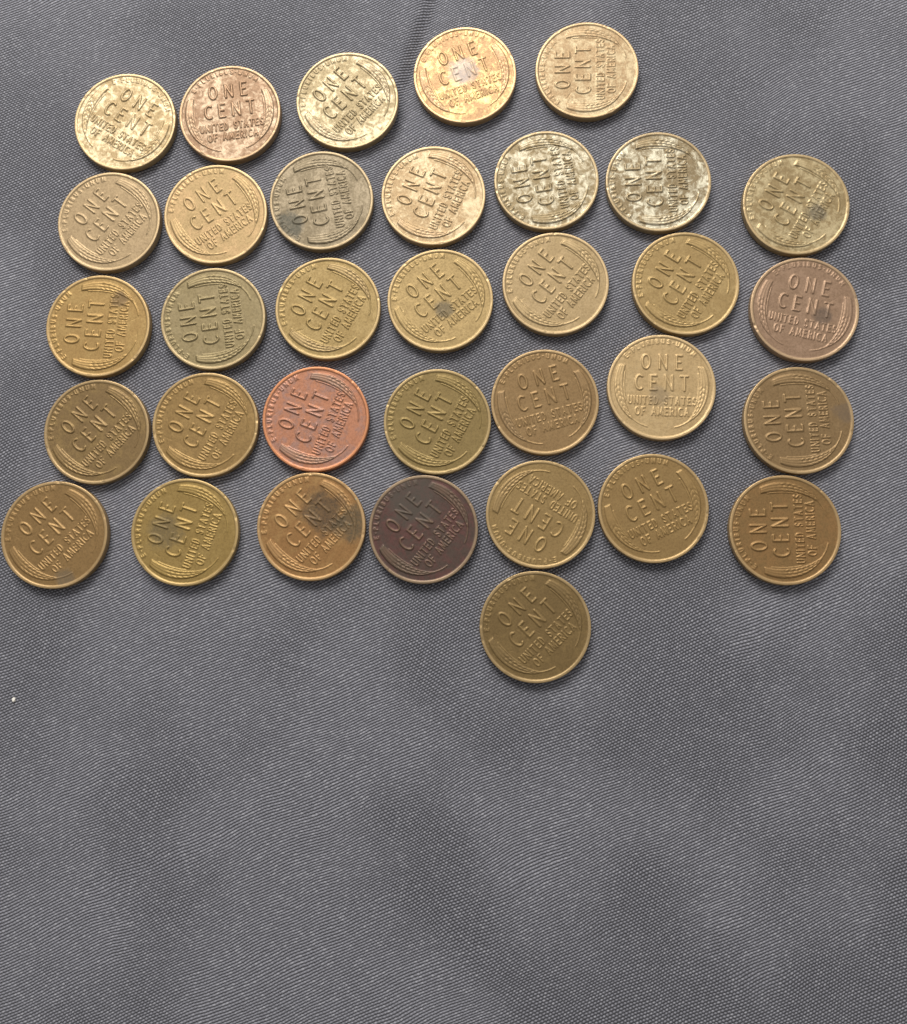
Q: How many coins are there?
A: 34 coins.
